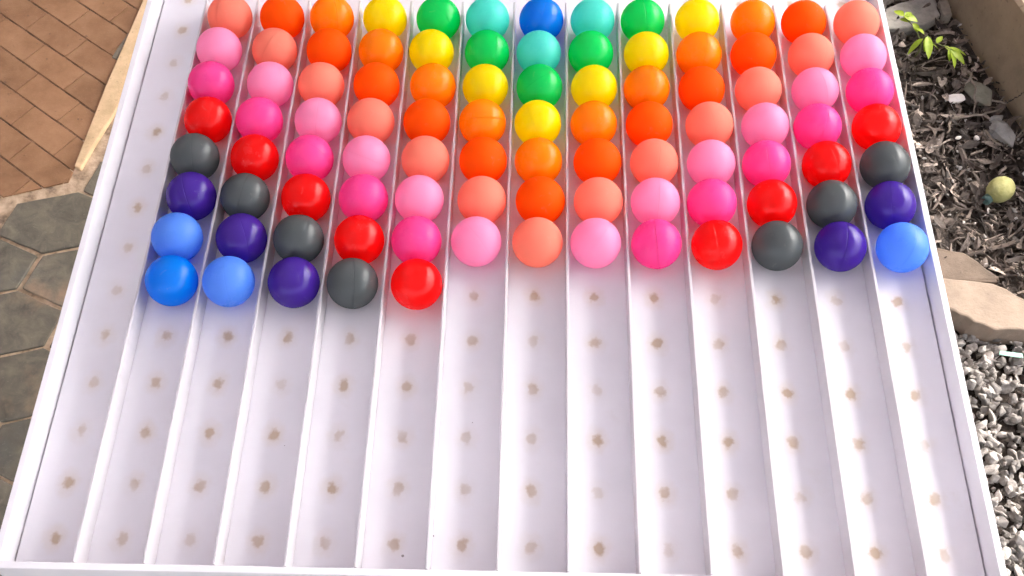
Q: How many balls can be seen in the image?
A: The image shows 96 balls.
